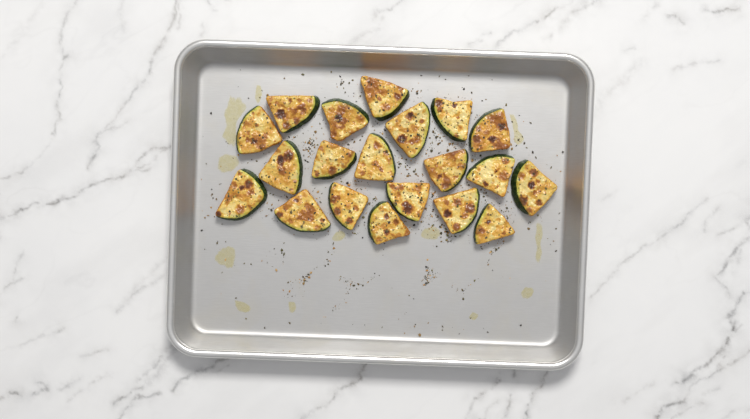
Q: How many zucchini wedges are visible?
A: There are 20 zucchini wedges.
